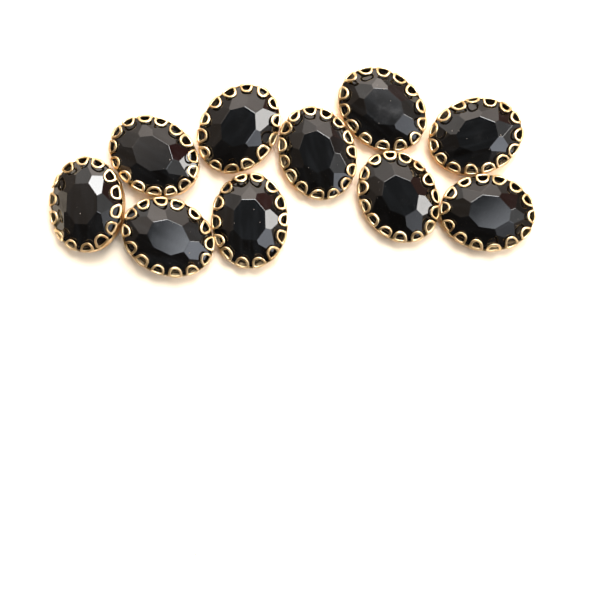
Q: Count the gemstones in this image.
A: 10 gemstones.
